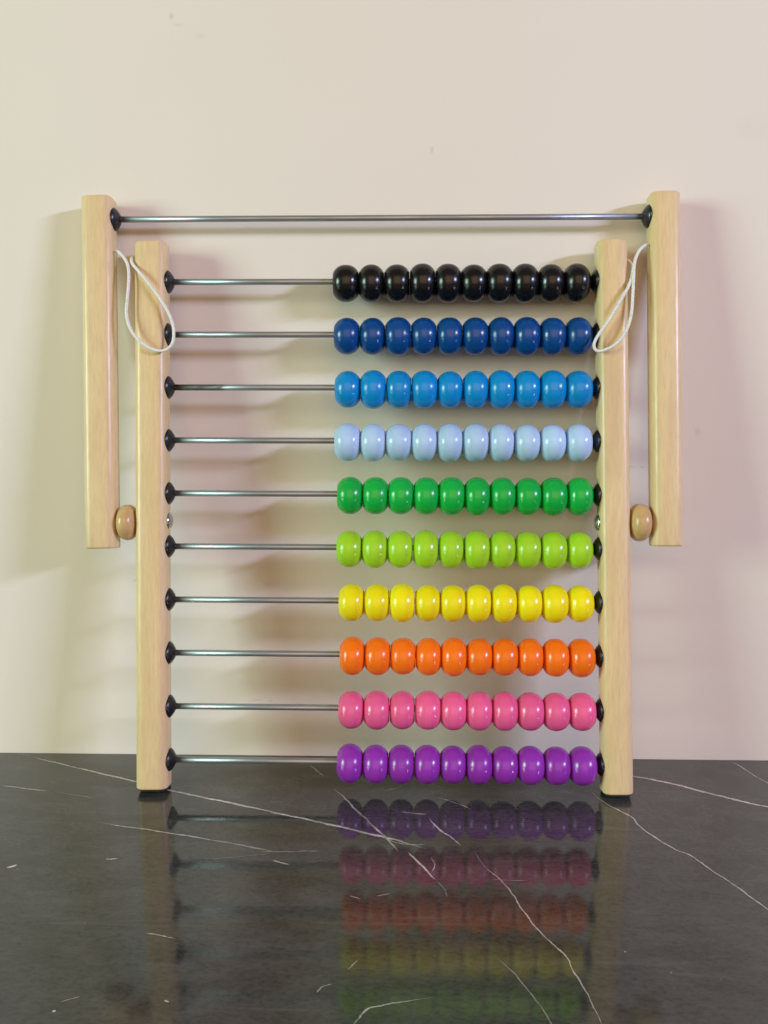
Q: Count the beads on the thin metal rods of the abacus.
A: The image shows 100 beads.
